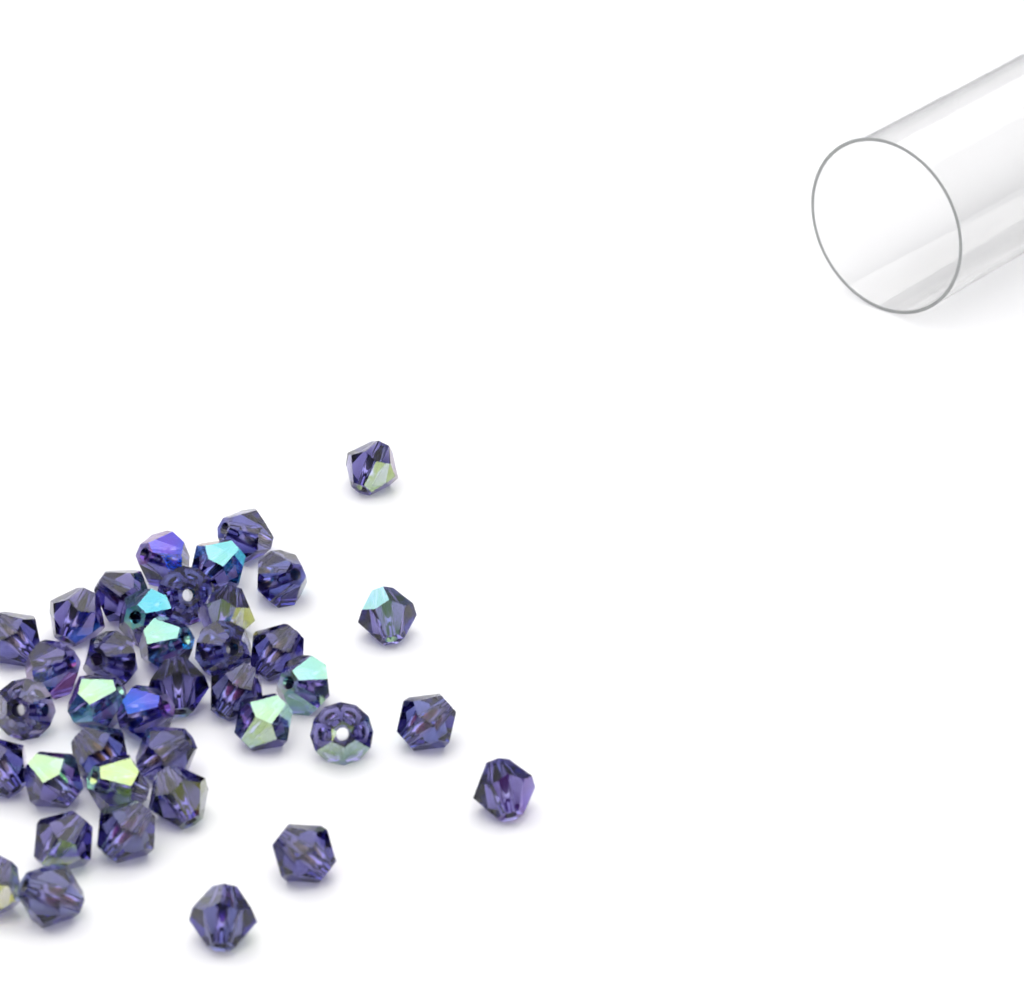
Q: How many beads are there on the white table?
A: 39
